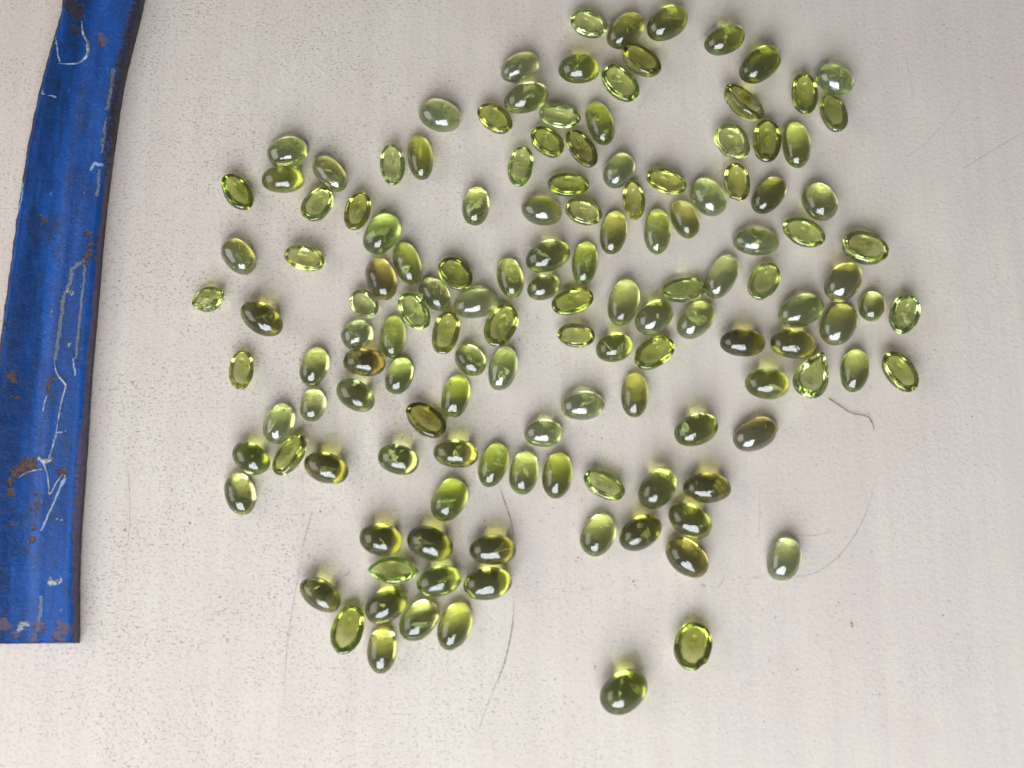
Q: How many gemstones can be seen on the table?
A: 138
